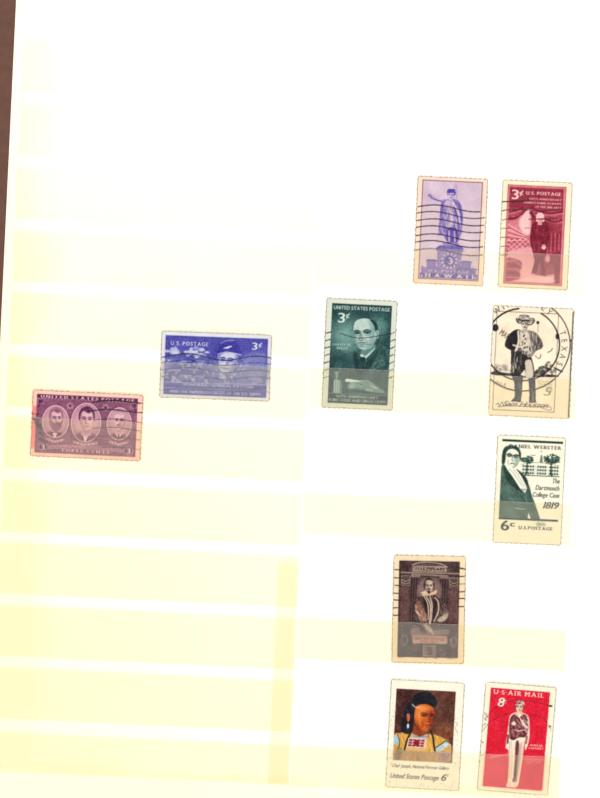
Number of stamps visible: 10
